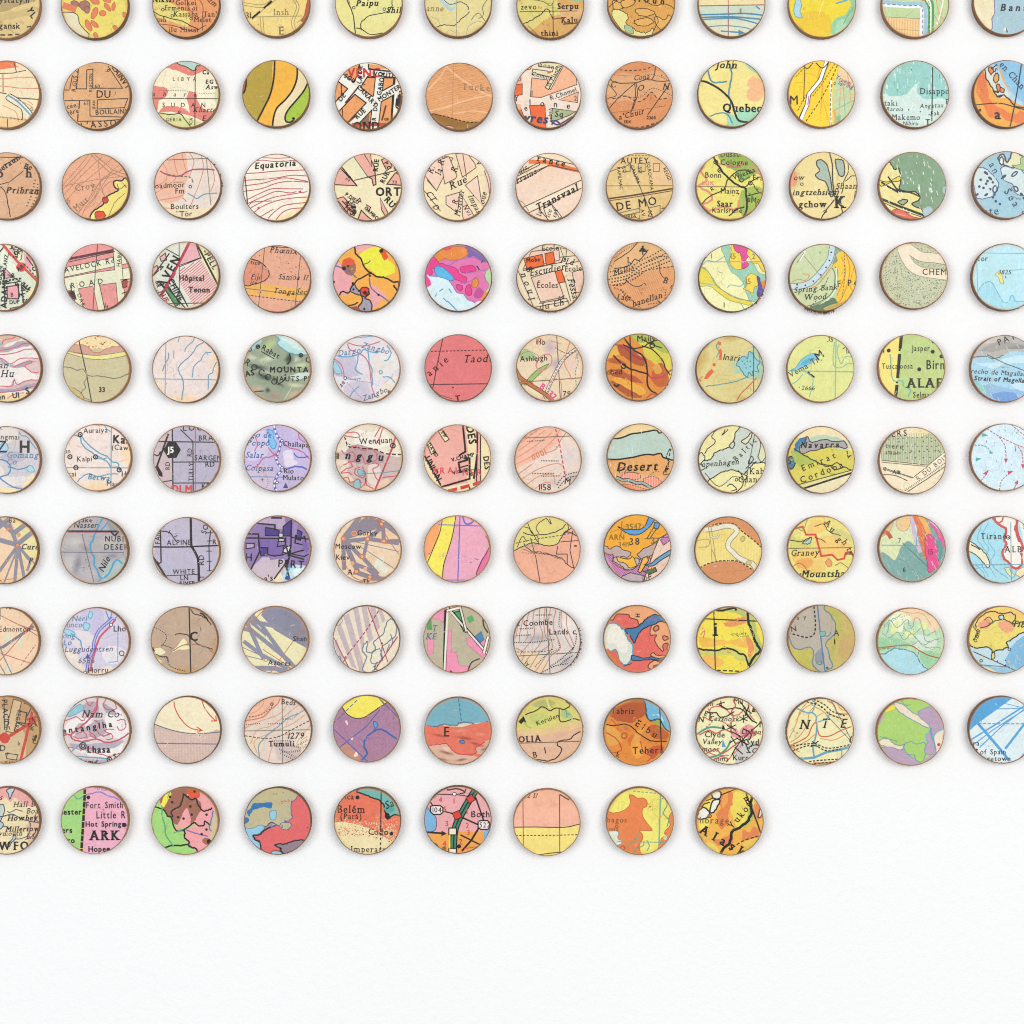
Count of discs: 117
